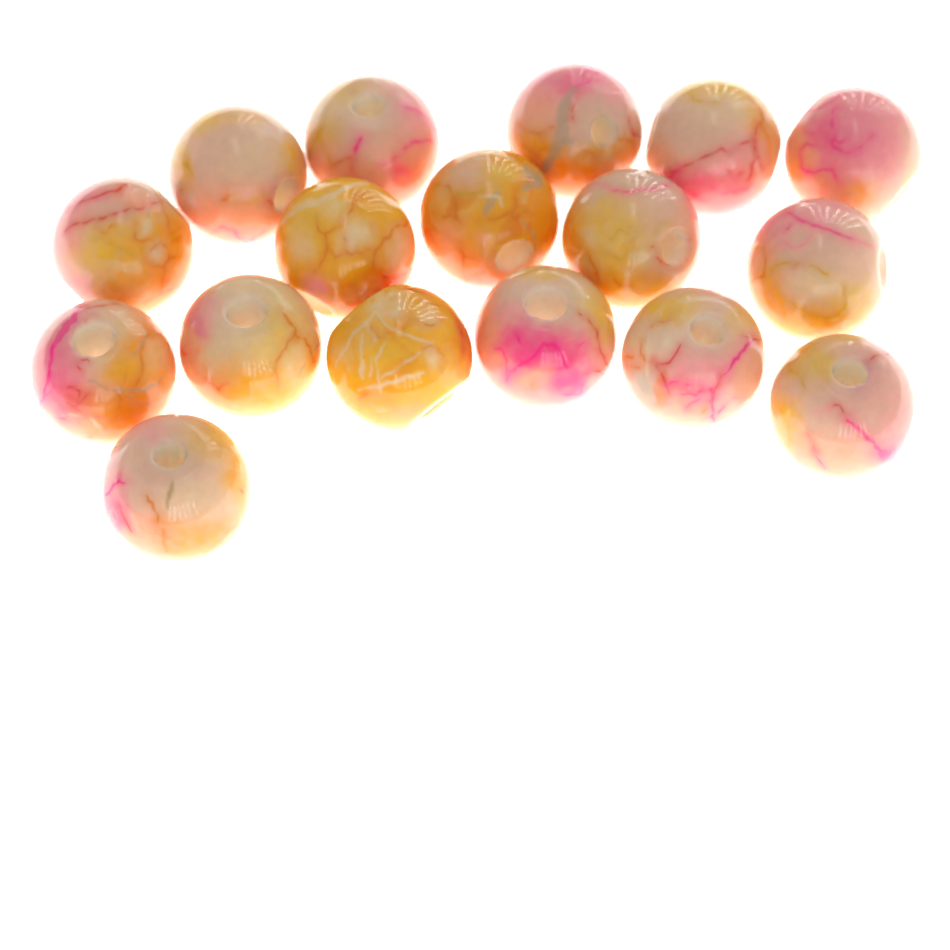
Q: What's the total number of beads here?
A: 17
